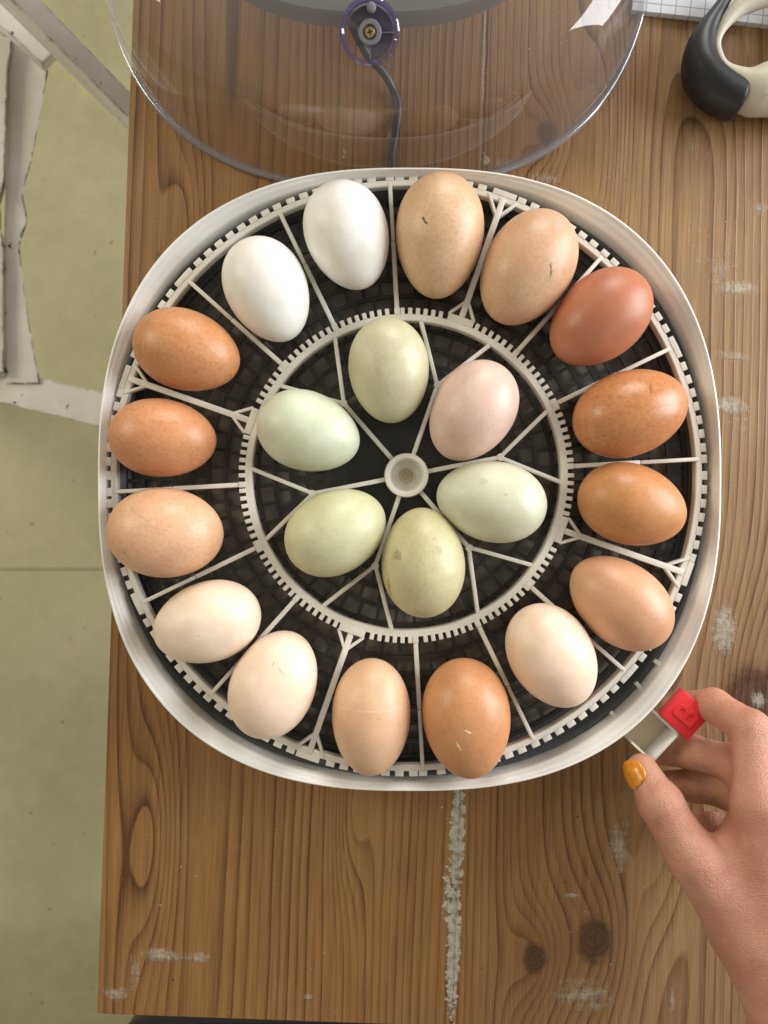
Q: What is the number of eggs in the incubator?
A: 22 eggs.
